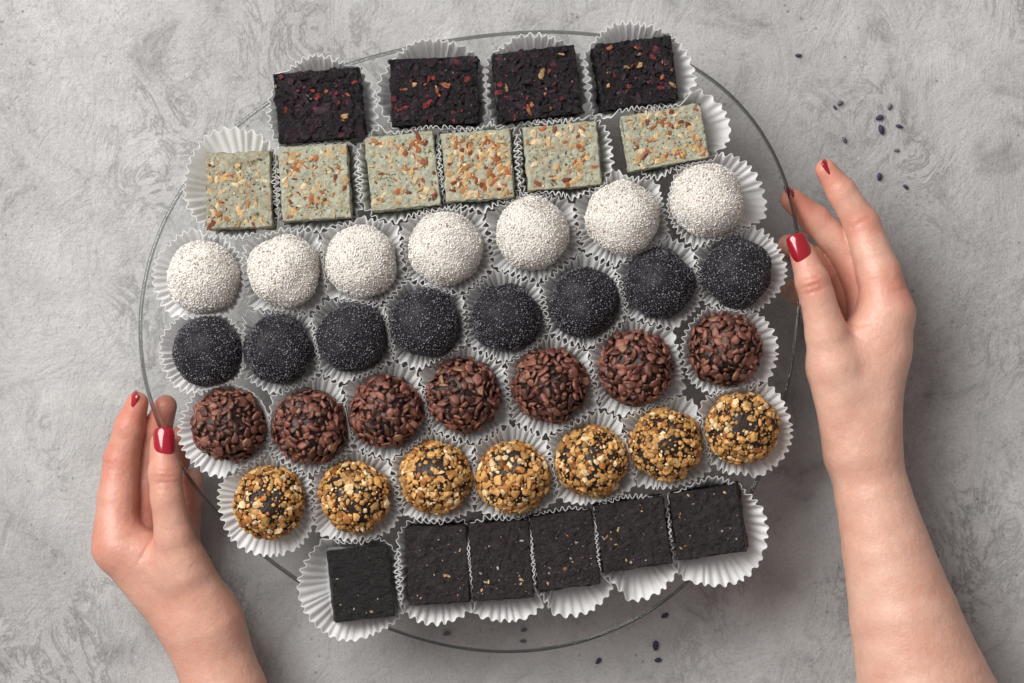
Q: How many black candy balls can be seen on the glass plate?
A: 8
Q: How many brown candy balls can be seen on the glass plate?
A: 7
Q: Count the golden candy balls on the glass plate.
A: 7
